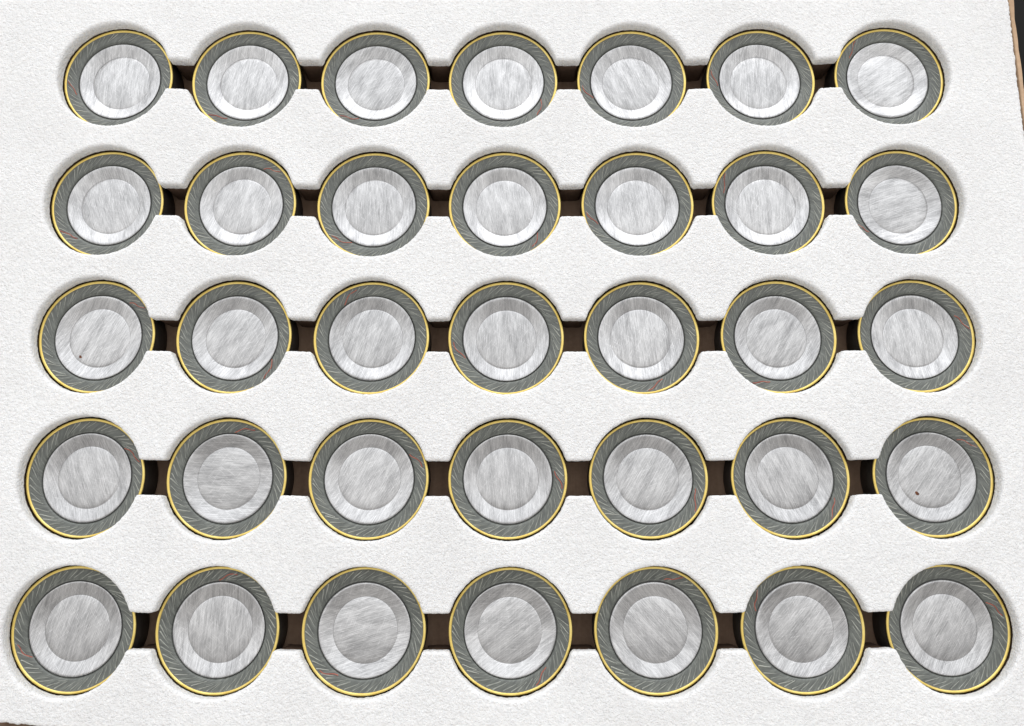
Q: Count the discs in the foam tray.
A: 35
